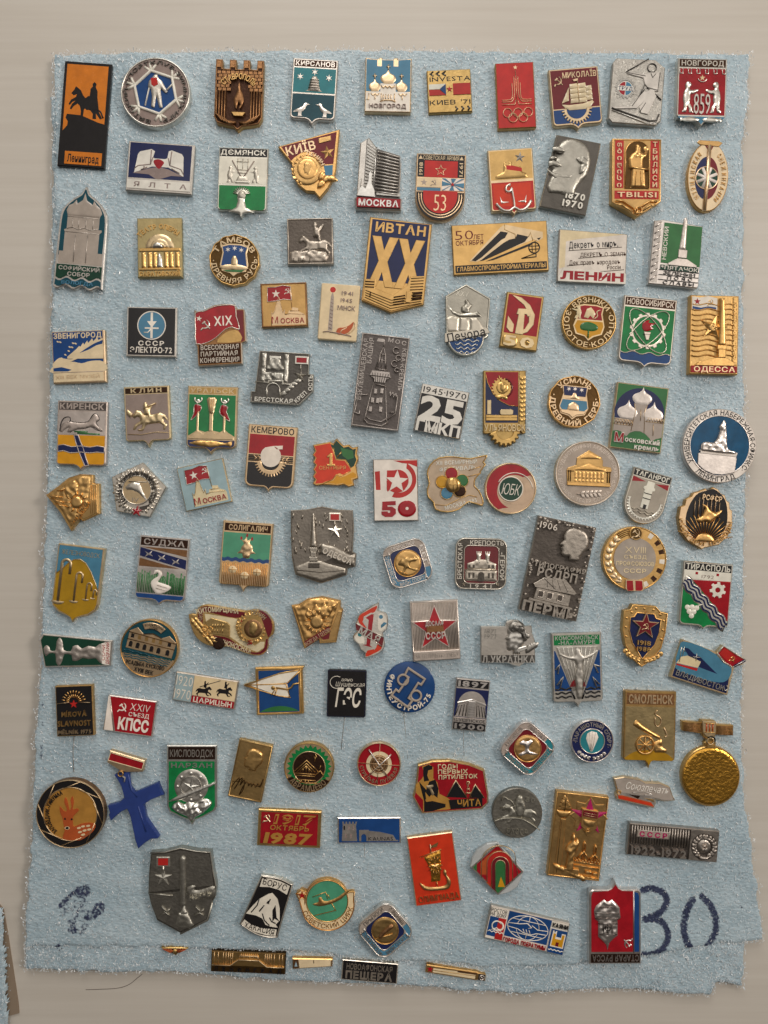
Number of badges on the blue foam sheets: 114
